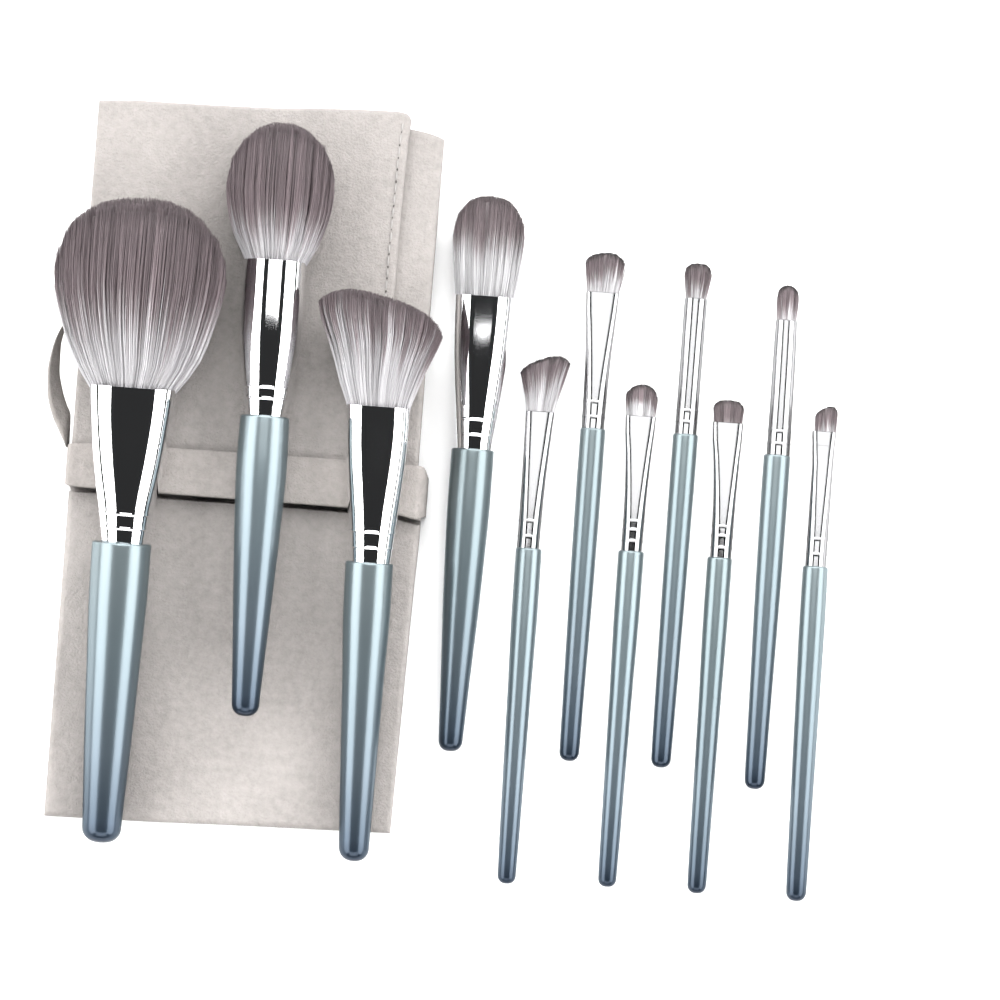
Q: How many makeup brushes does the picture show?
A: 11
